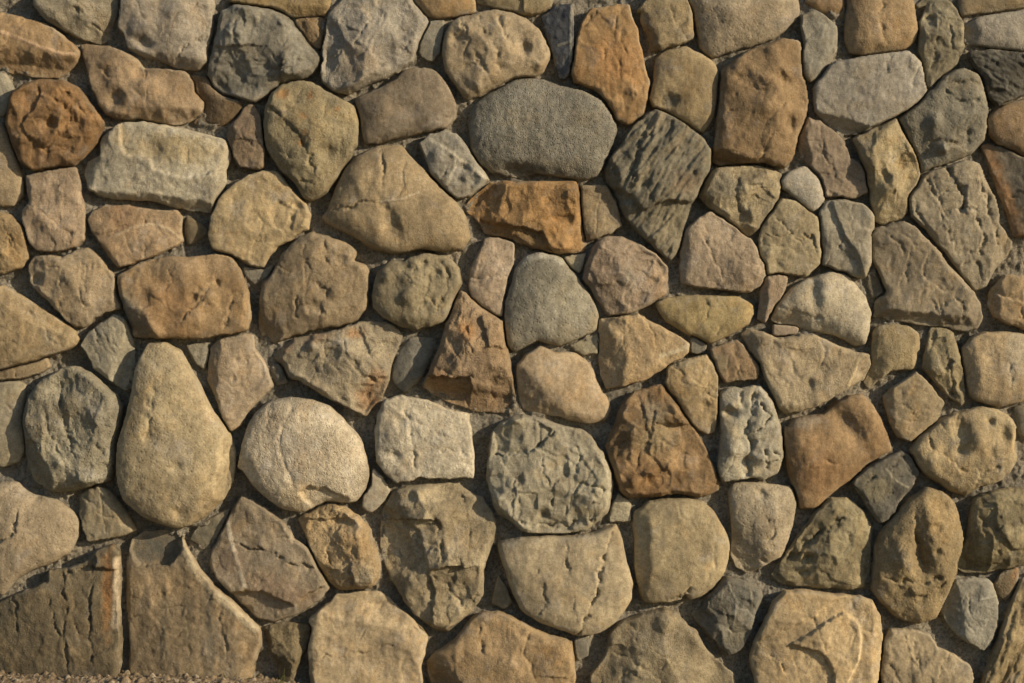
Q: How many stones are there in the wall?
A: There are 132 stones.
